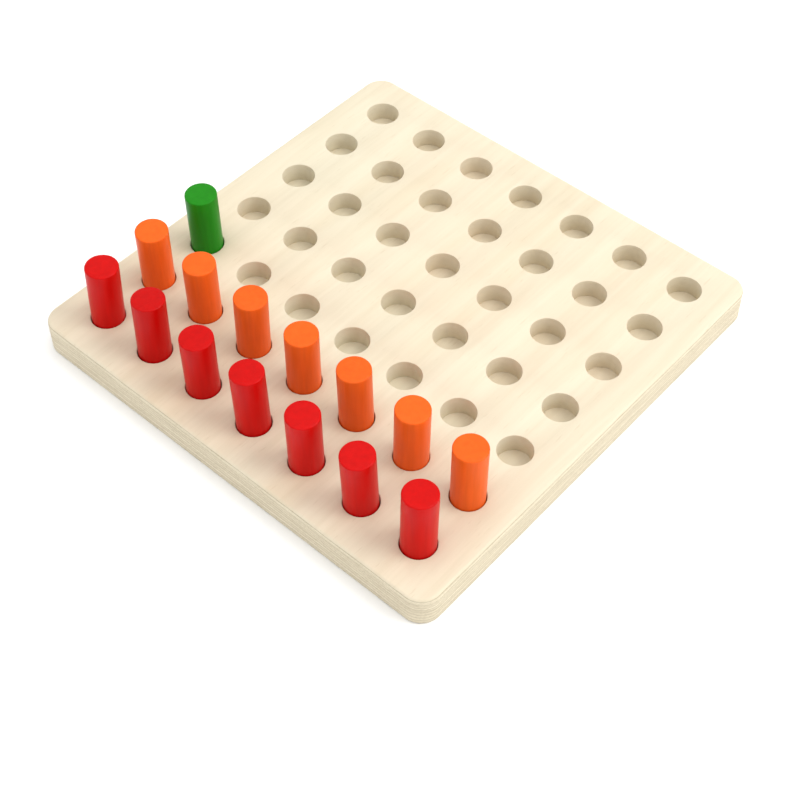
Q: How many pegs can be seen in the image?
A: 15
